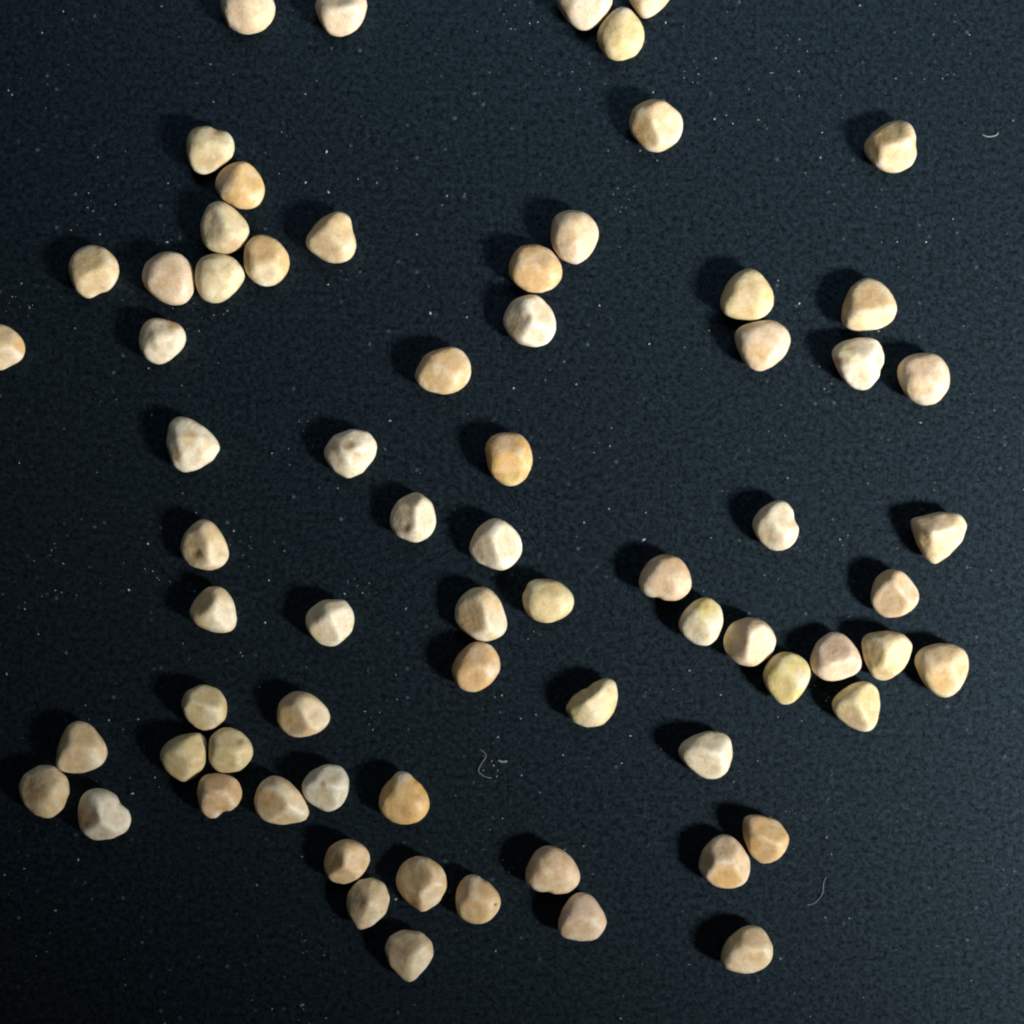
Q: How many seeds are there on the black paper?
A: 71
